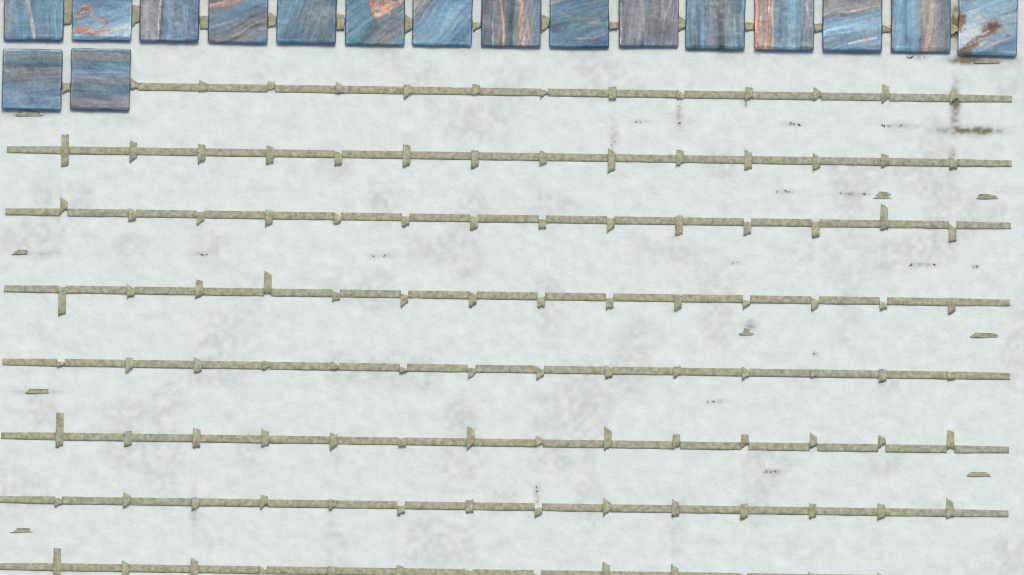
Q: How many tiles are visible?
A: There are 17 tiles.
